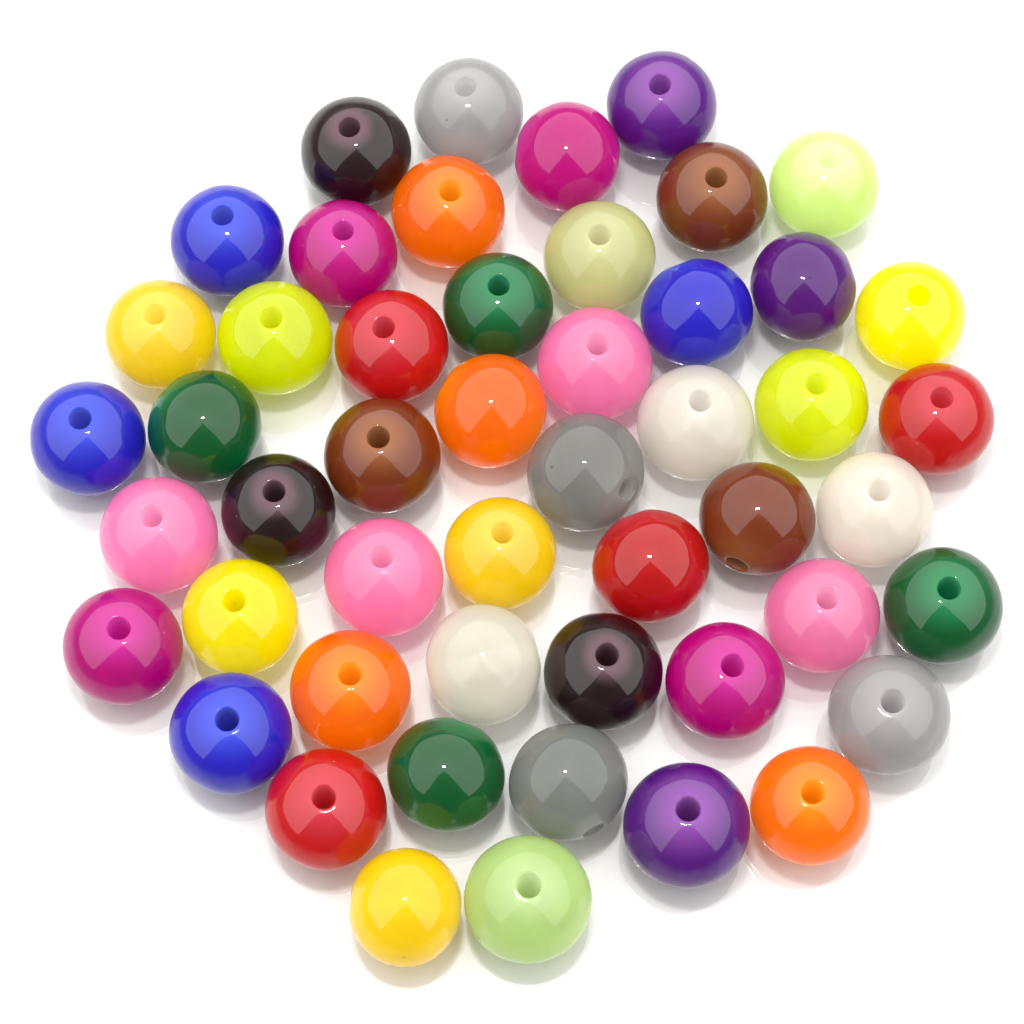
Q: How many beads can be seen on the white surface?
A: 50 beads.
